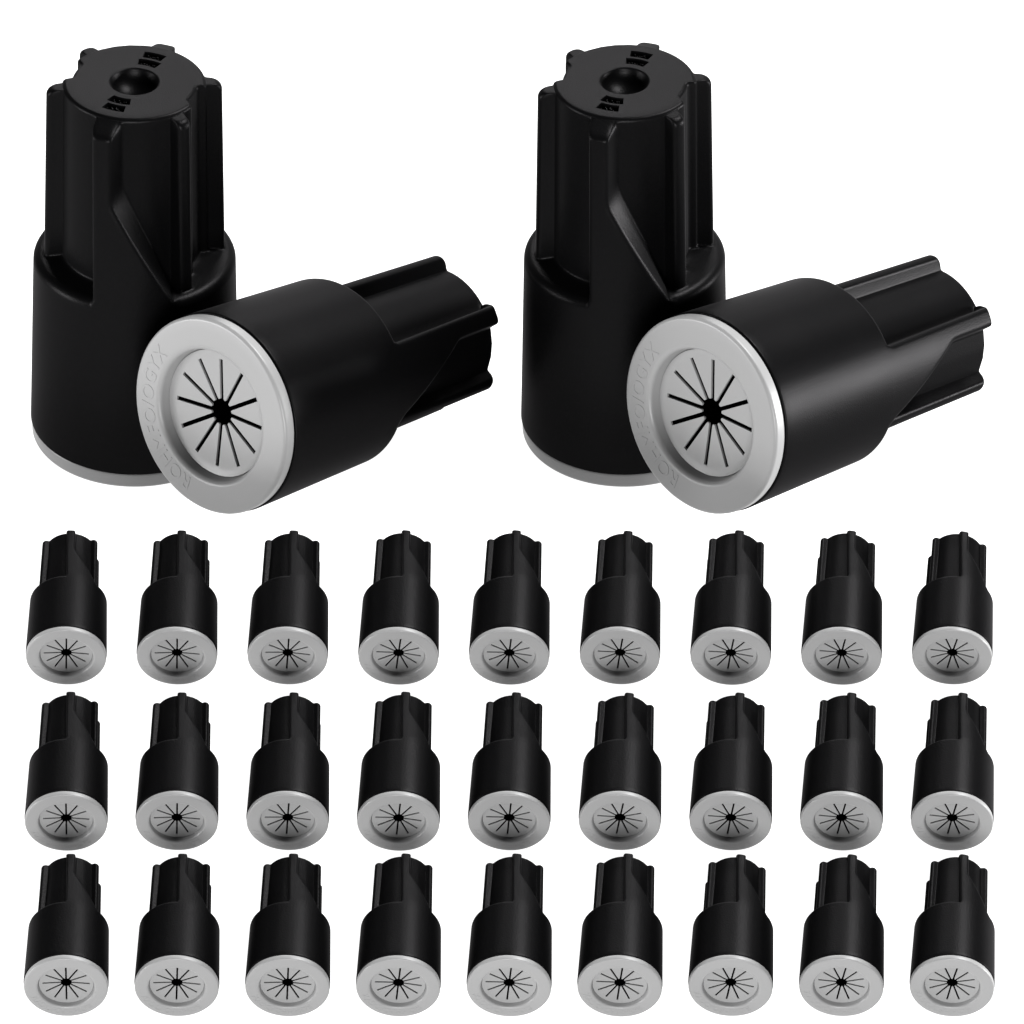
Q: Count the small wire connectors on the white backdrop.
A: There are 27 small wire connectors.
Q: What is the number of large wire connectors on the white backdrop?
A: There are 4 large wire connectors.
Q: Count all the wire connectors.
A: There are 31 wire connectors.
